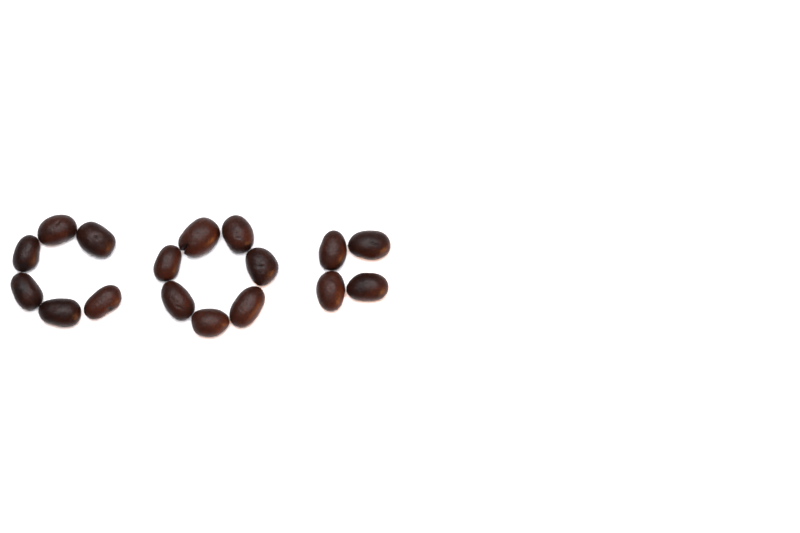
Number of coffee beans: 17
